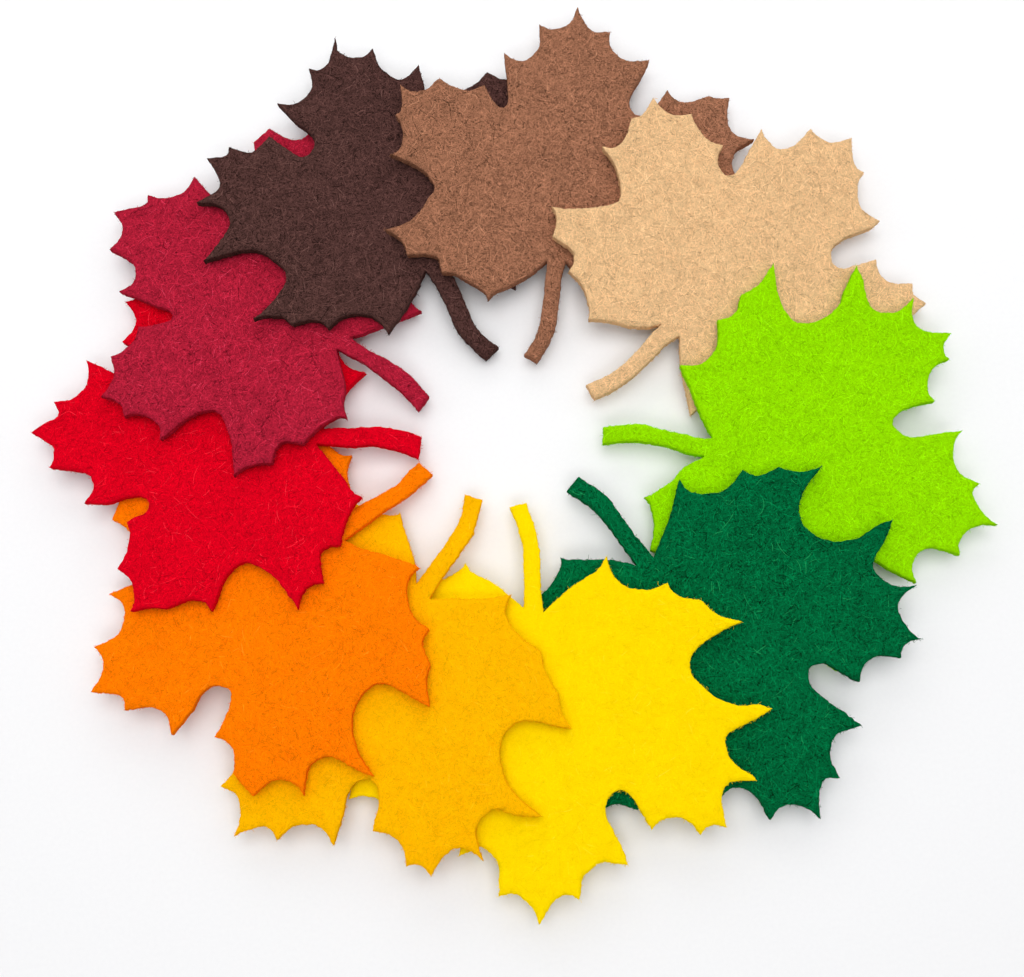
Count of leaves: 10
